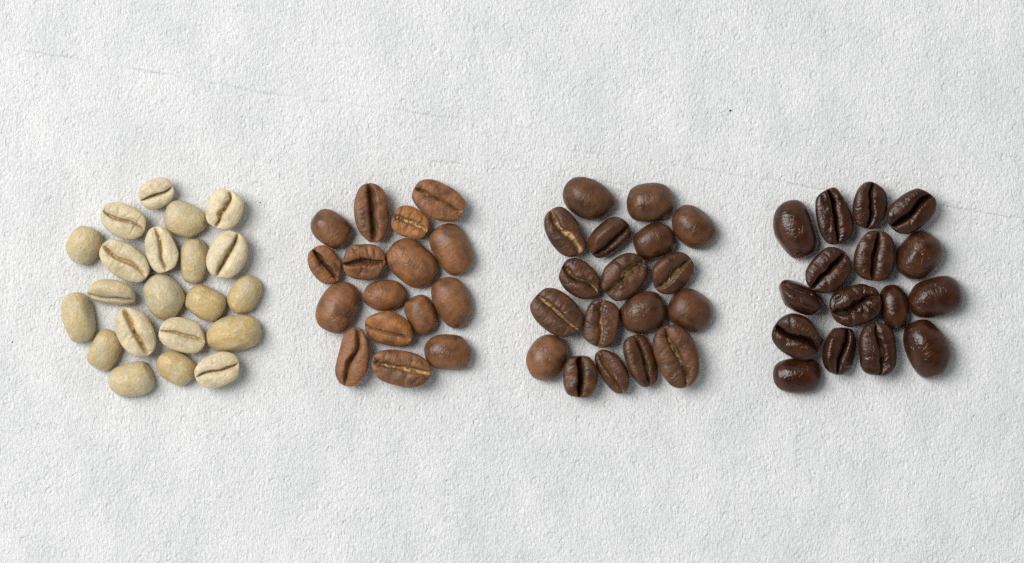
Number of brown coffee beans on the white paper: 50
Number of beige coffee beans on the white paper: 21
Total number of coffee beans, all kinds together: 71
